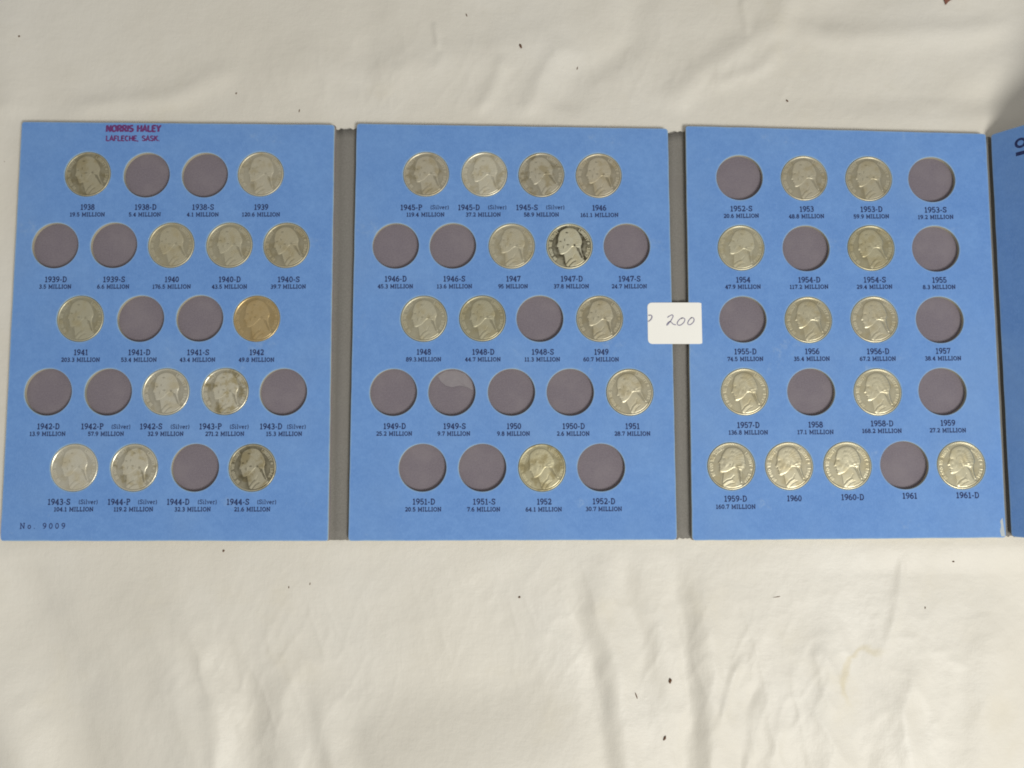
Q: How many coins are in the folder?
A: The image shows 35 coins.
